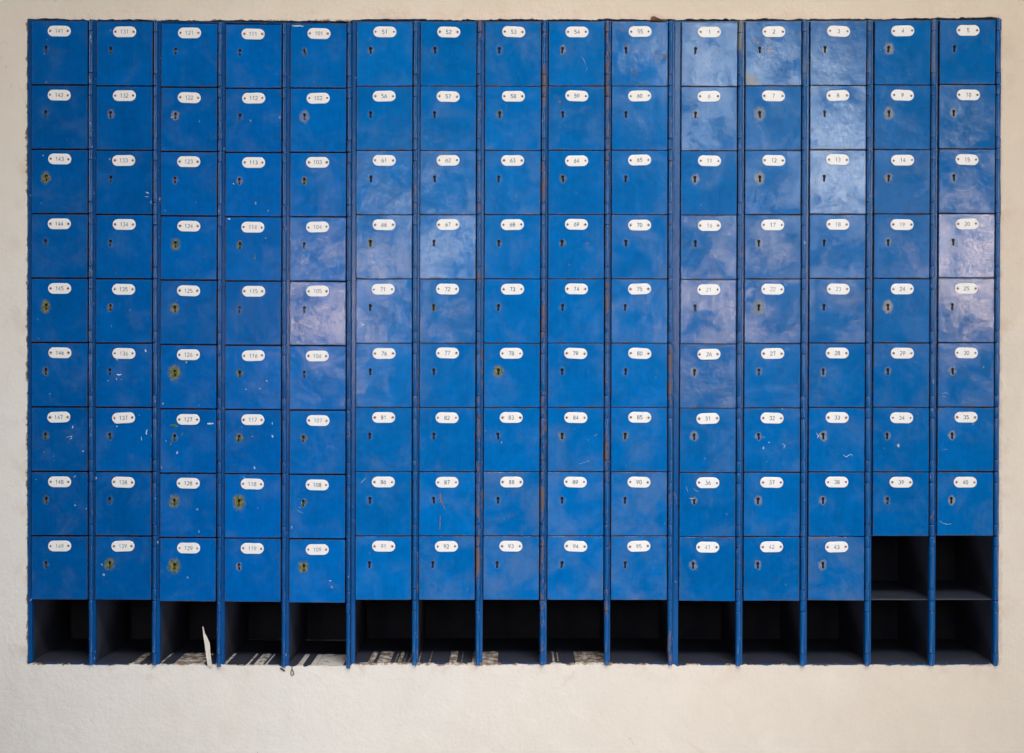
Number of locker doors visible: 133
